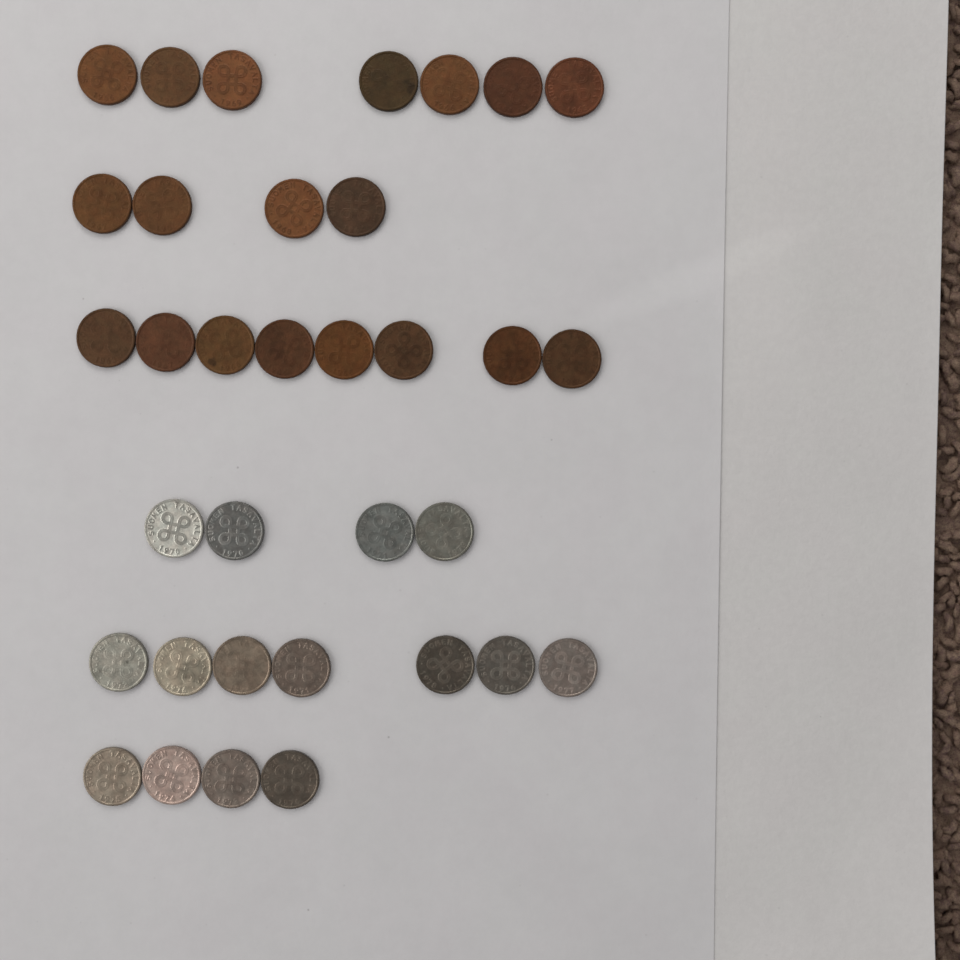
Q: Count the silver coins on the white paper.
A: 15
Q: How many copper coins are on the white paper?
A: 19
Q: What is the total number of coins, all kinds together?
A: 34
